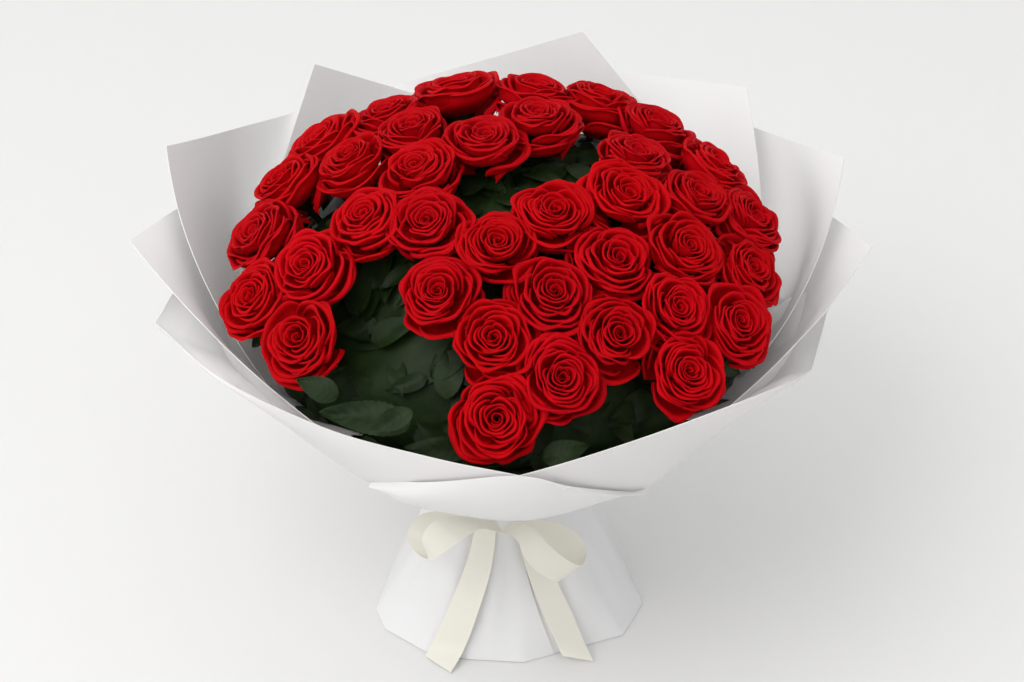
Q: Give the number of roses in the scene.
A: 37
